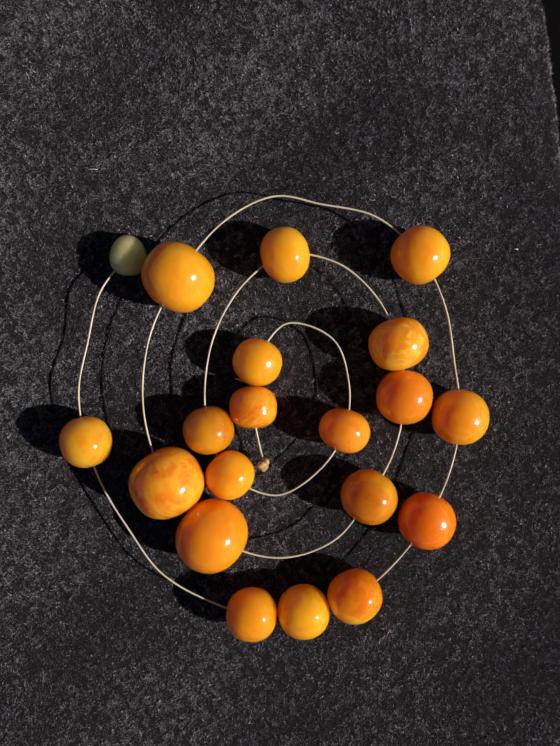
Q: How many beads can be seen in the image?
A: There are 20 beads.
